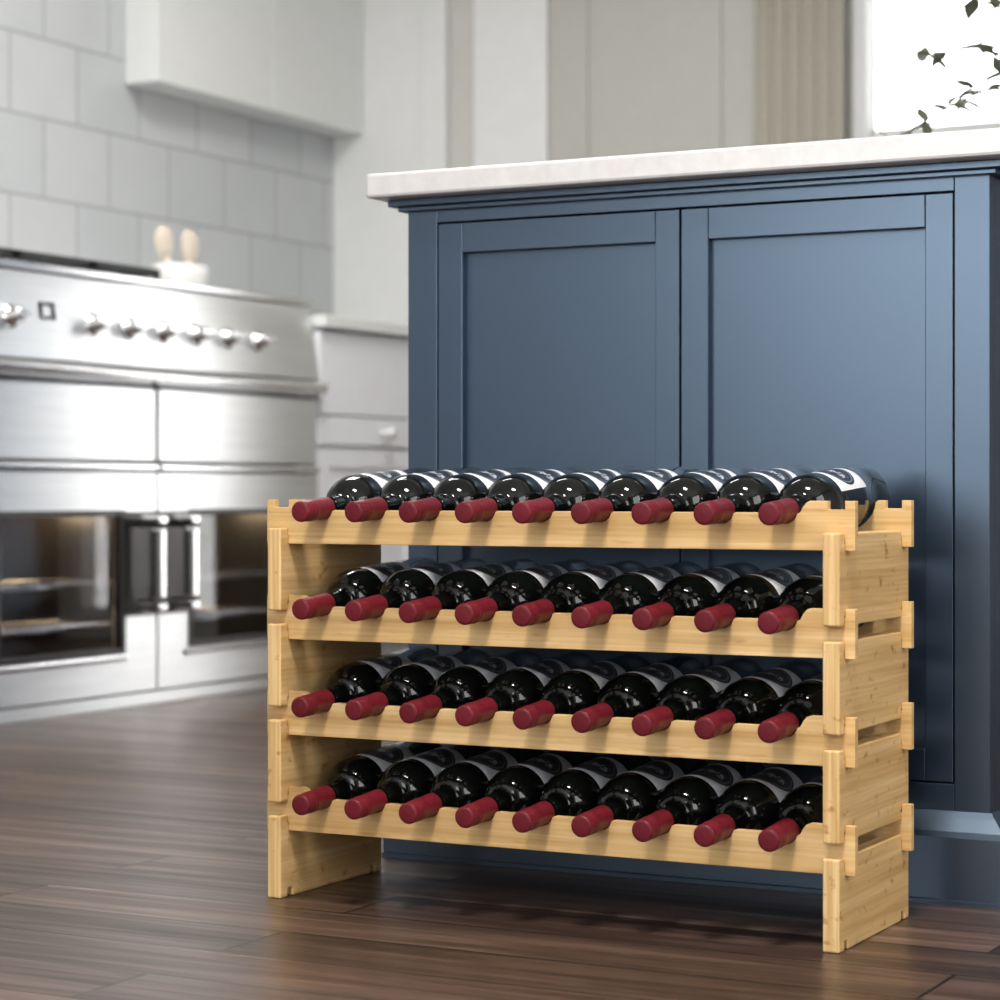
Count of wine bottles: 36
